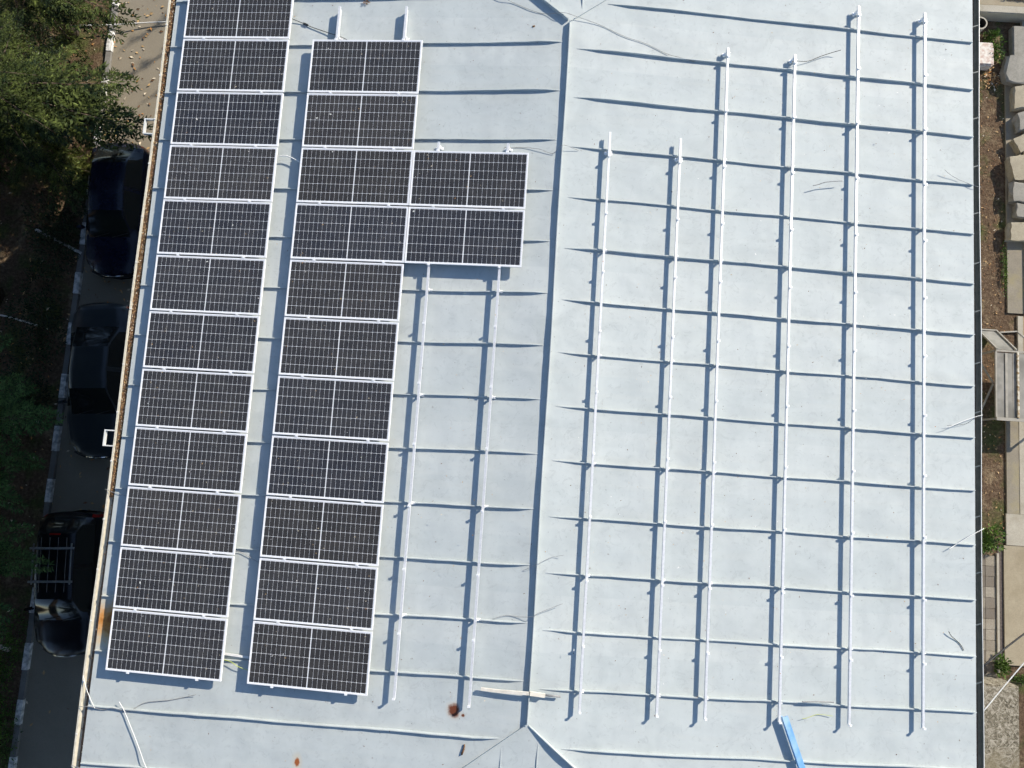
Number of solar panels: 25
